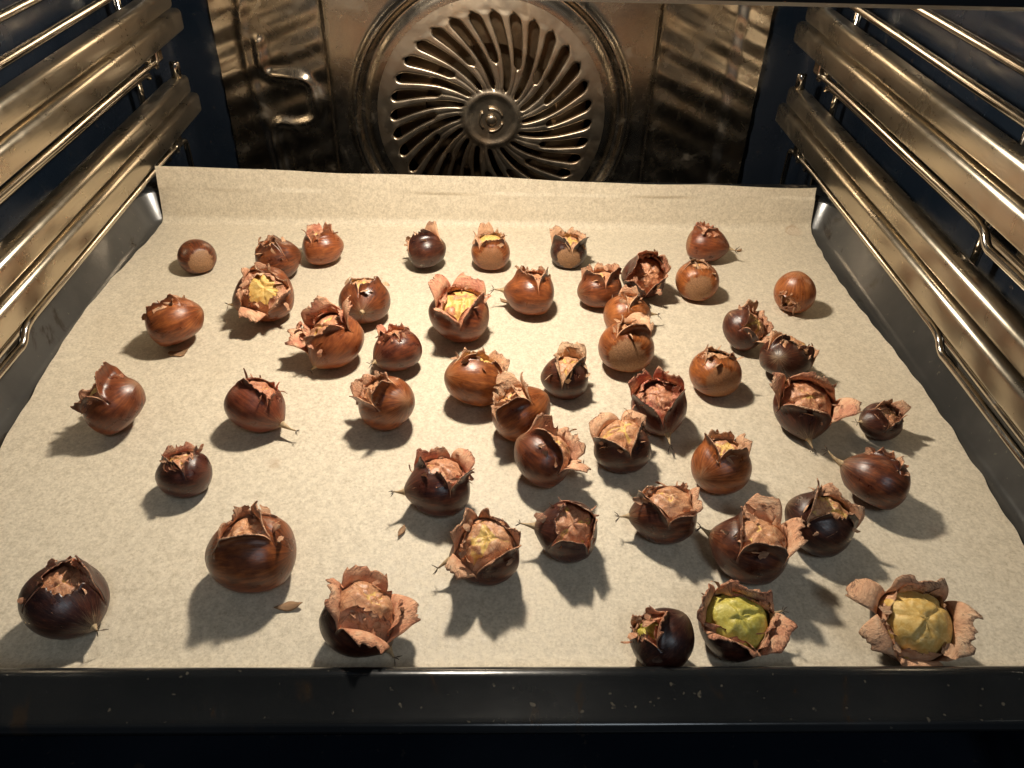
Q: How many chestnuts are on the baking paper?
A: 49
